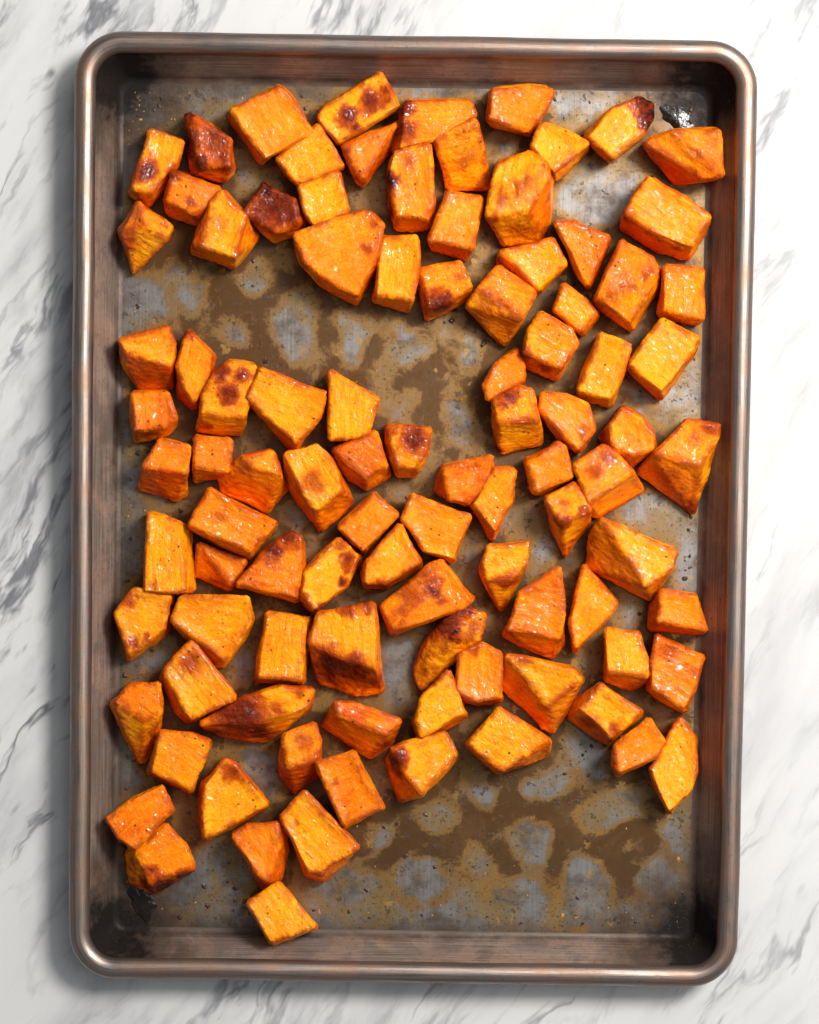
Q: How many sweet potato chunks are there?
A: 97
